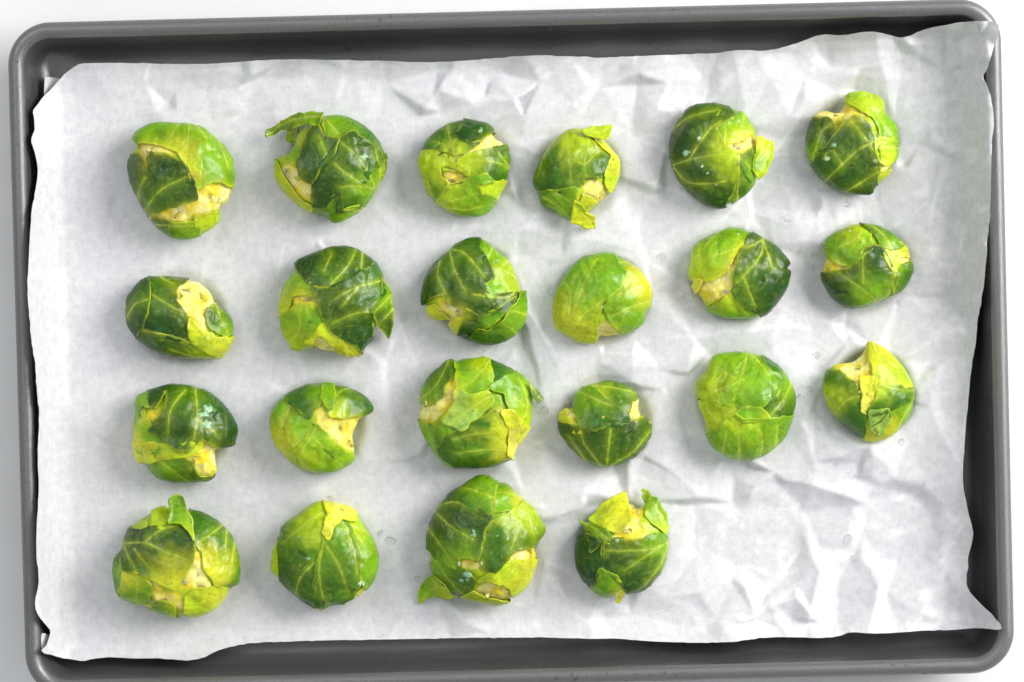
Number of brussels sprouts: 22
